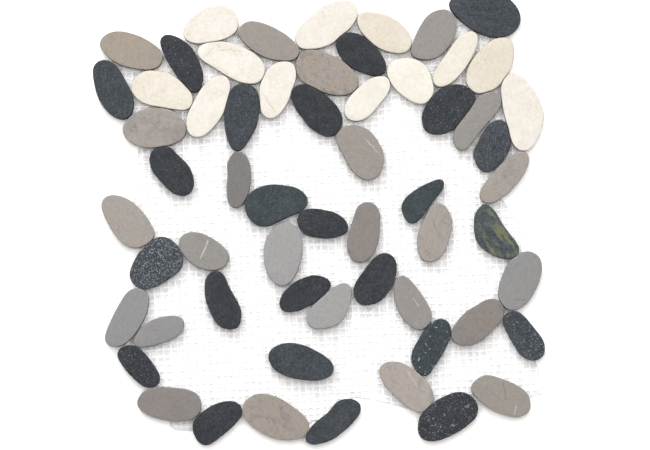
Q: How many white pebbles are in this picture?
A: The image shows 12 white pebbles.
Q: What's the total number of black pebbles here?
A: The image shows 24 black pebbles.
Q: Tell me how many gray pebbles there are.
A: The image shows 24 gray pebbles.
